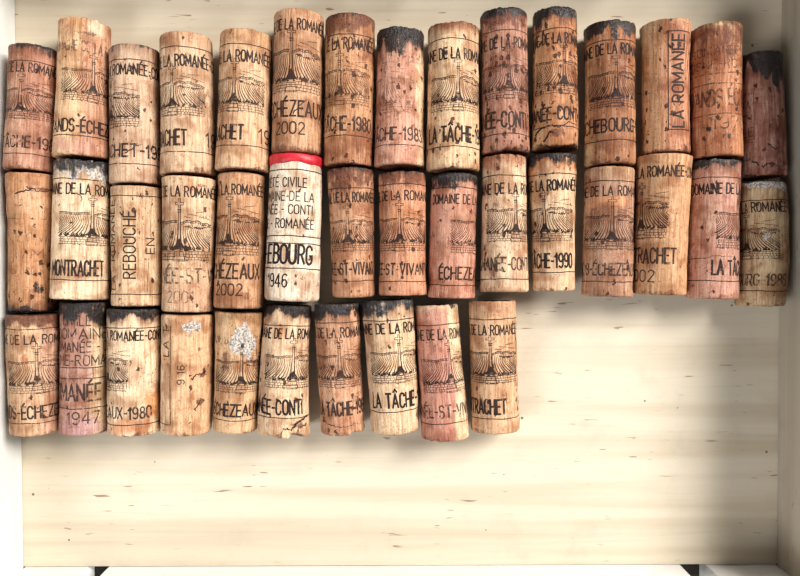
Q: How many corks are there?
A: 40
